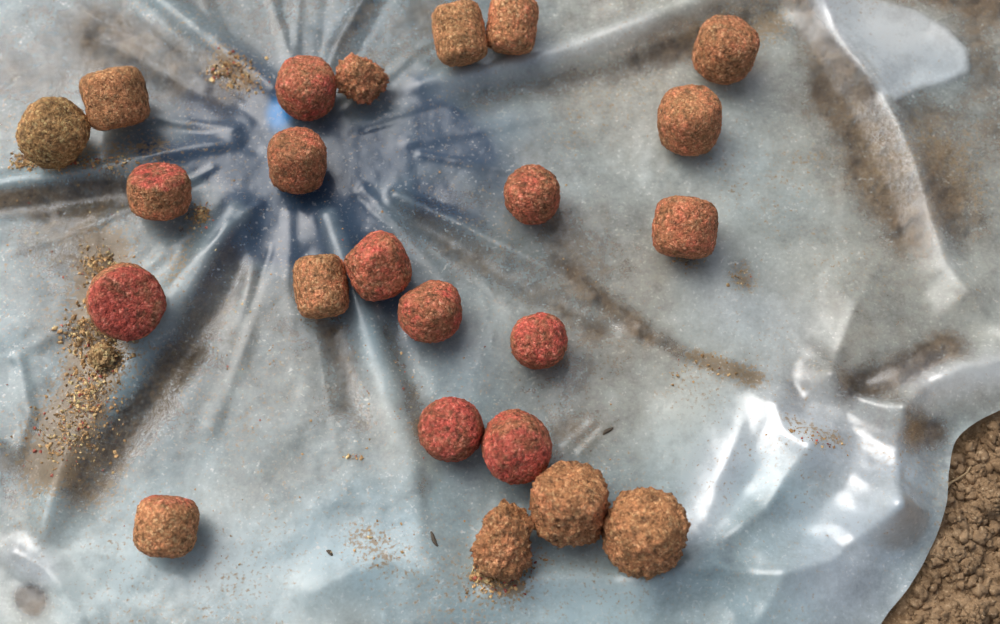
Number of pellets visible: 23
